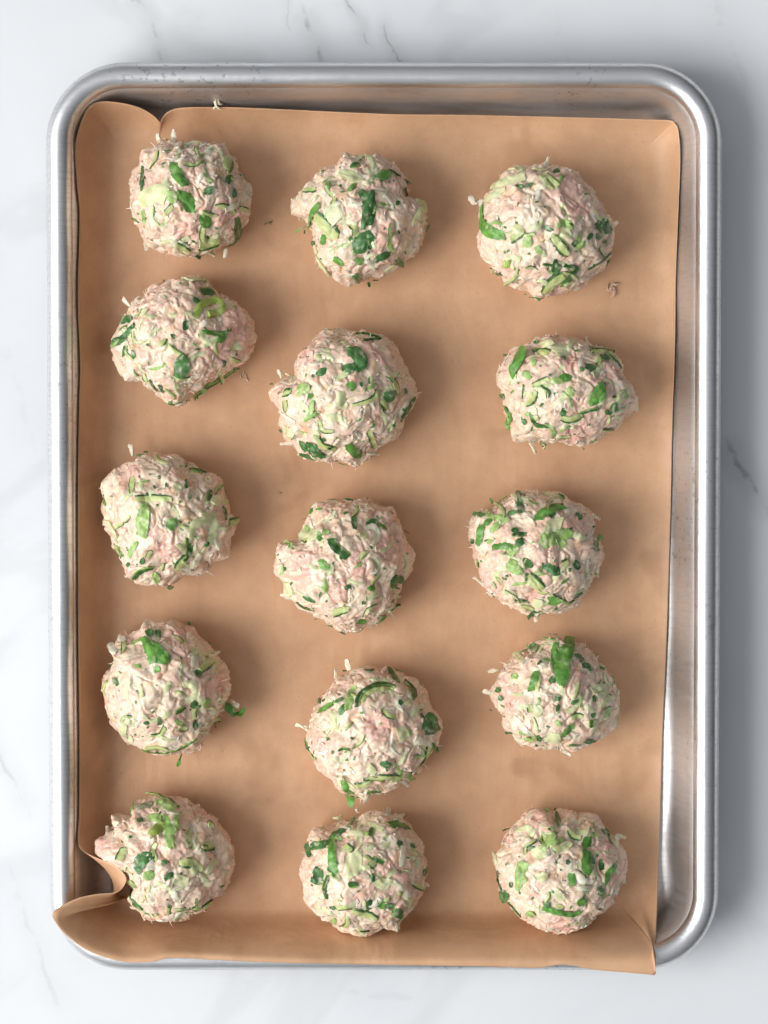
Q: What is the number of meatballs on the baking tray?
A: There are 15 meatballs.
